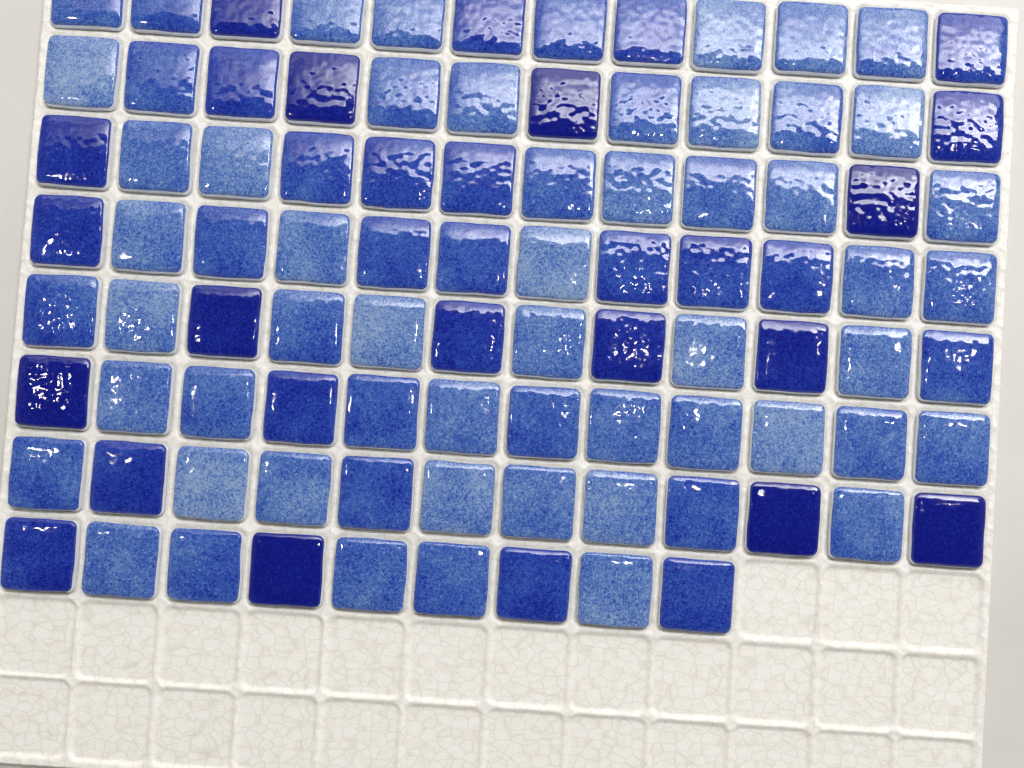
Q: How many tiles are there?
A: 93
